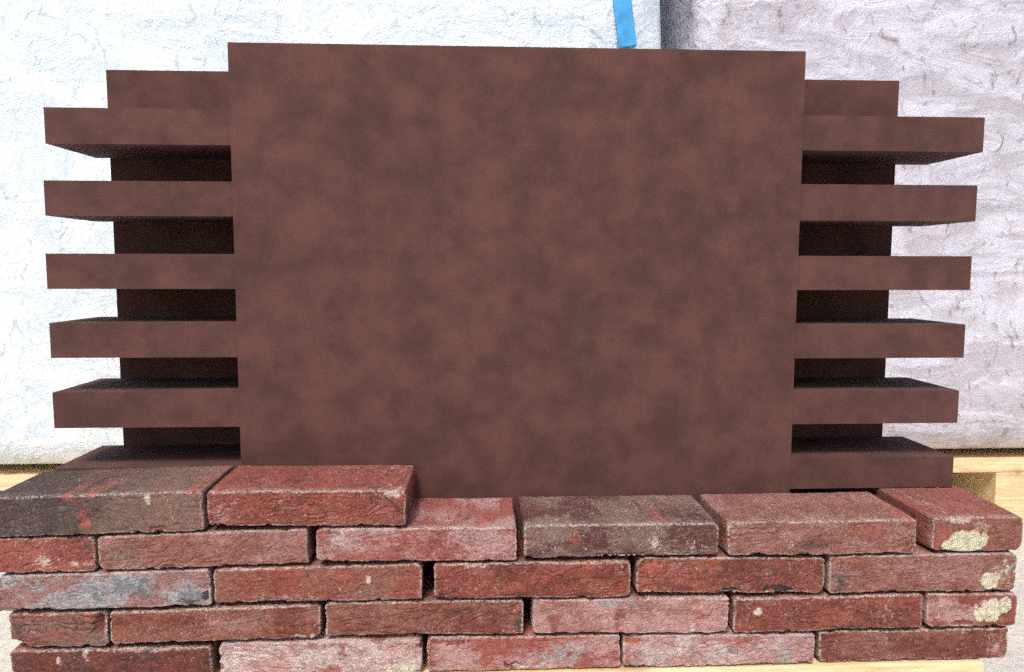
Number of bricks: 24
